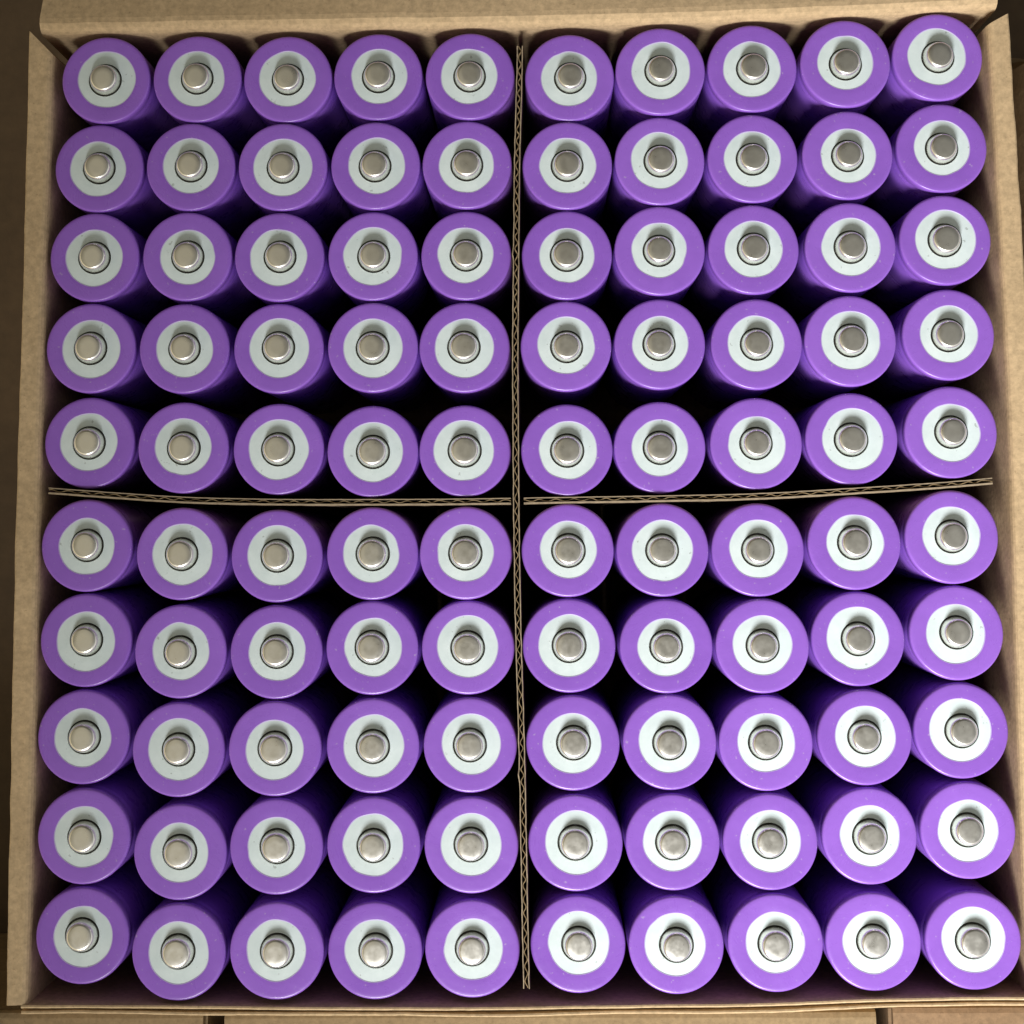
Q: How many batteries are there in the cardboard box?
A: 100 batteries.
